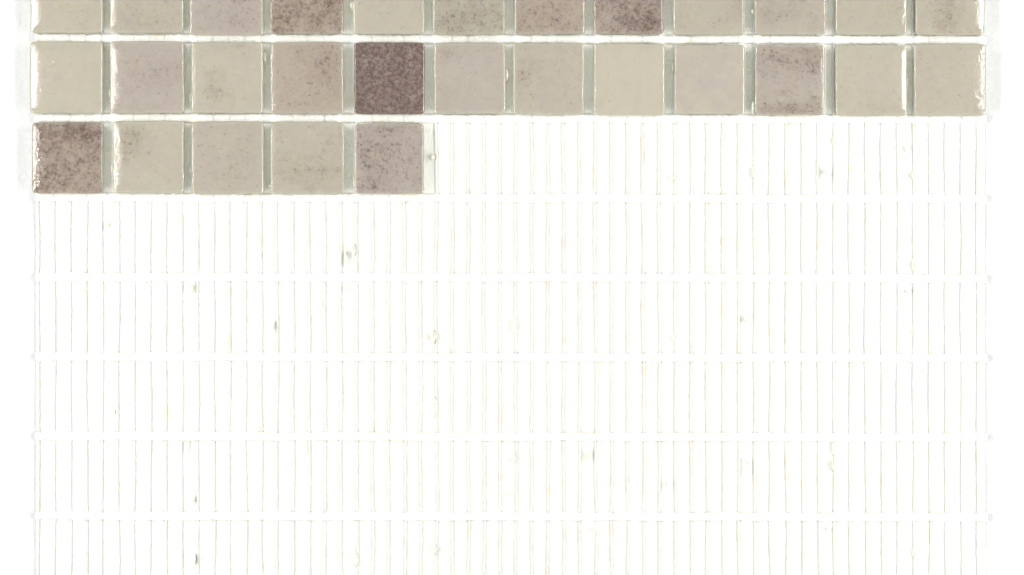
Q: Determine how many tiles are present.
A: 29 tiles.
